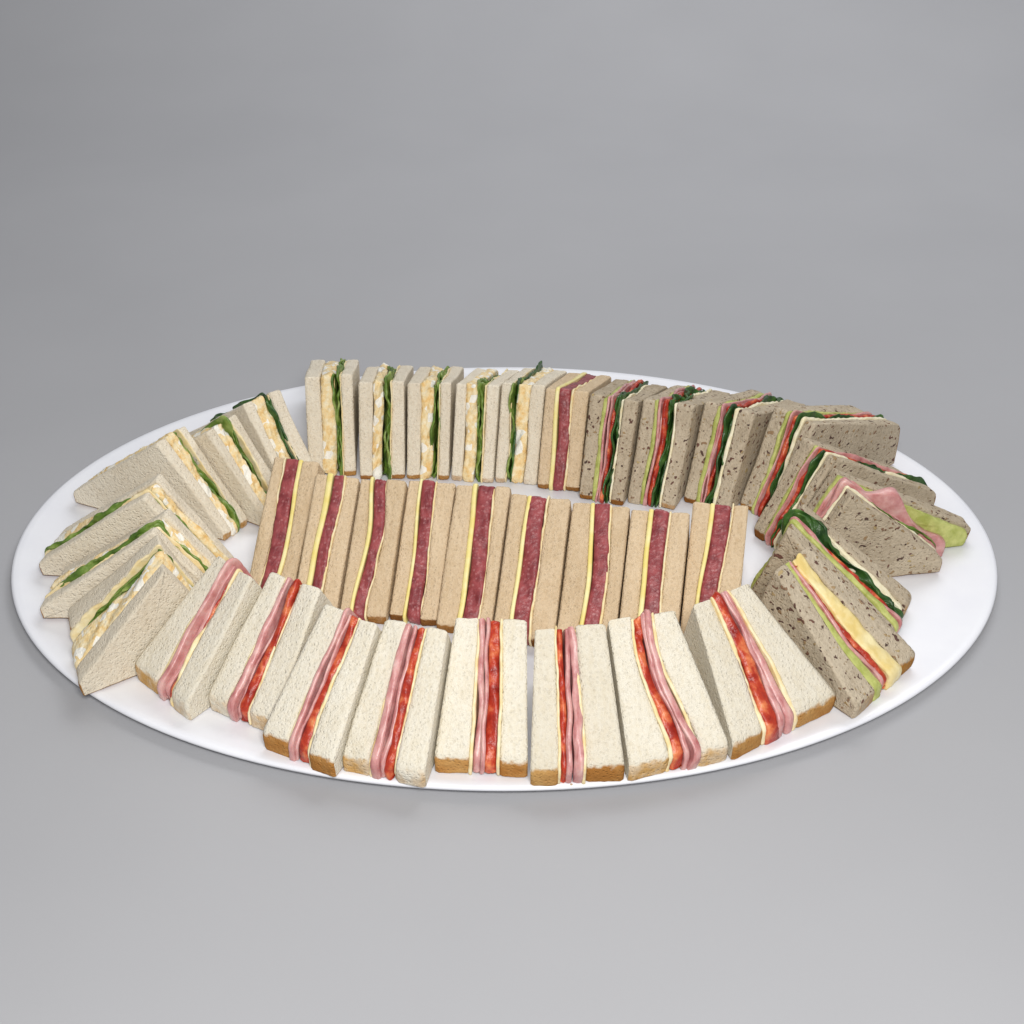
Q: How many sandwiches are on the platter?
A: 37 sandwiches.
